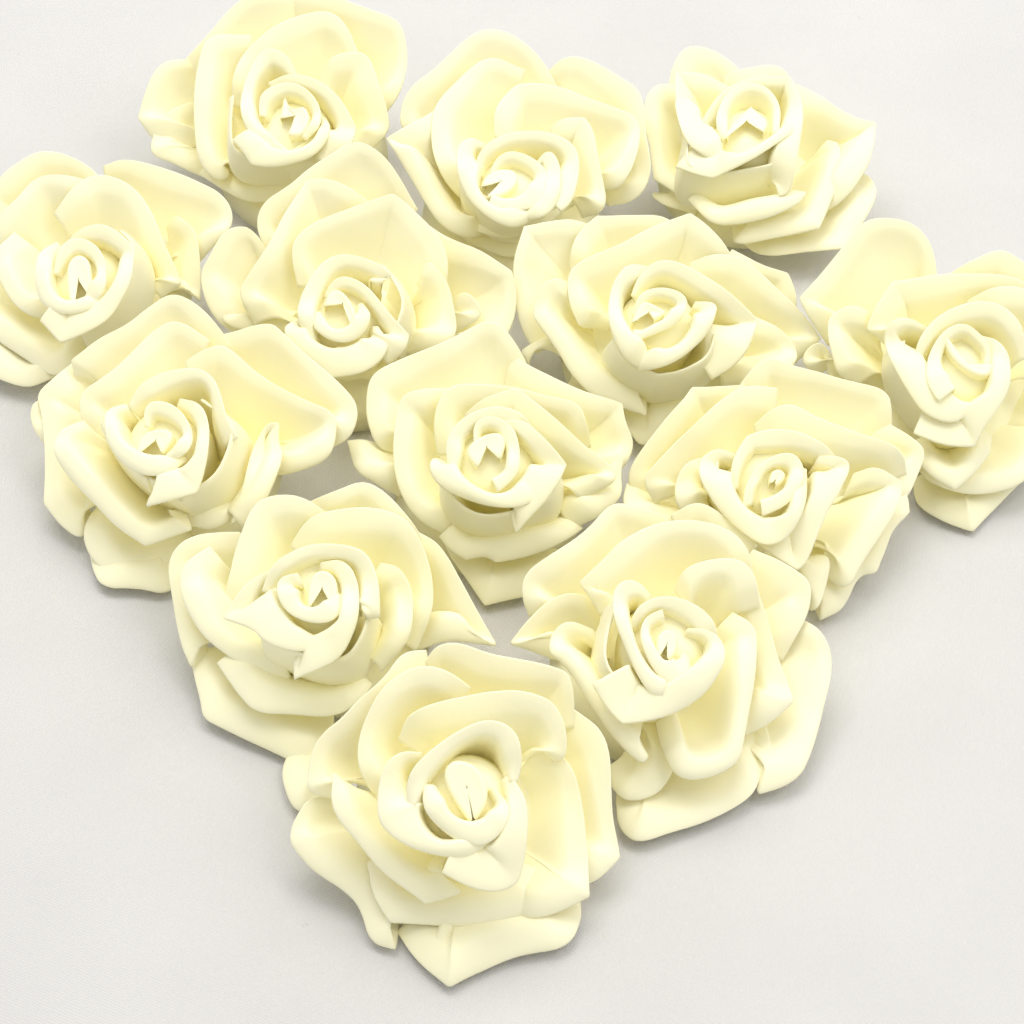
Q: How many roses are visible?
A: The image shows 13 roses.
